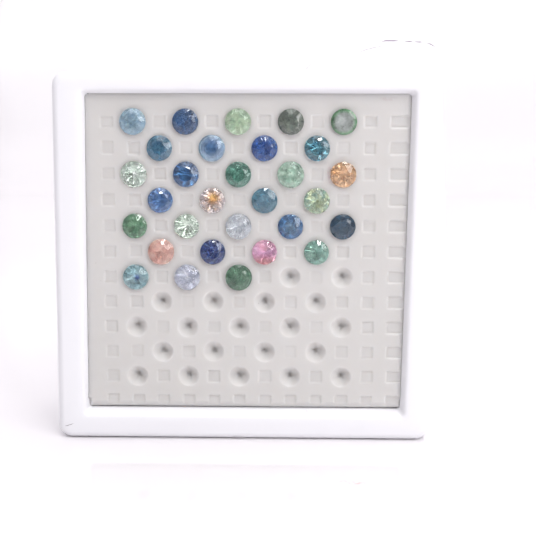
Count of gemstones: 30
